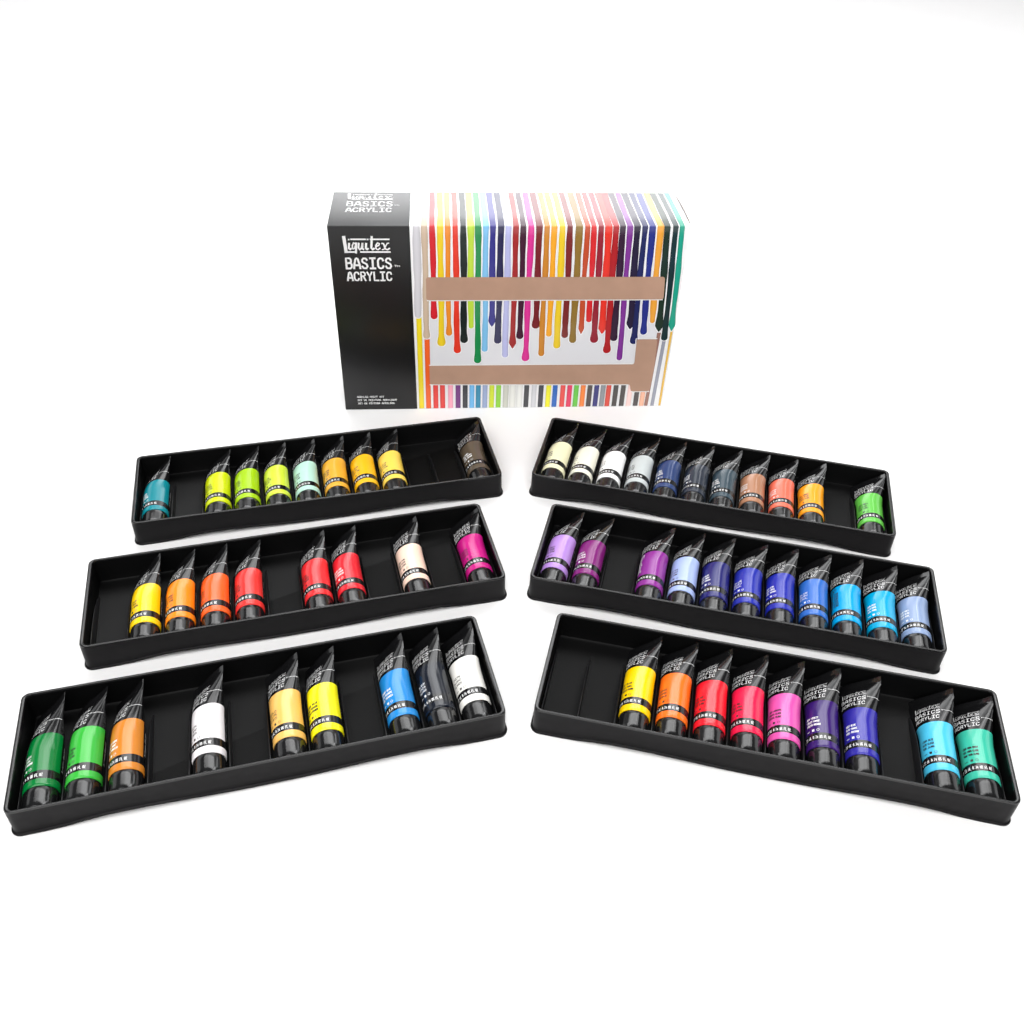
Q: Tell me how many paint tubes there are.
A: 57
